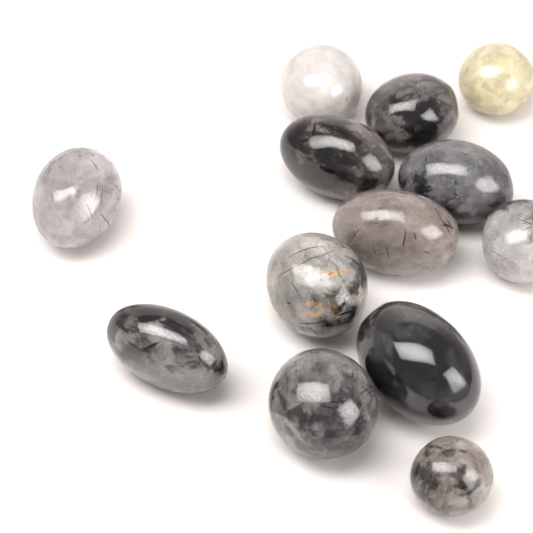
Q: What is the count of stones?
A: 13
